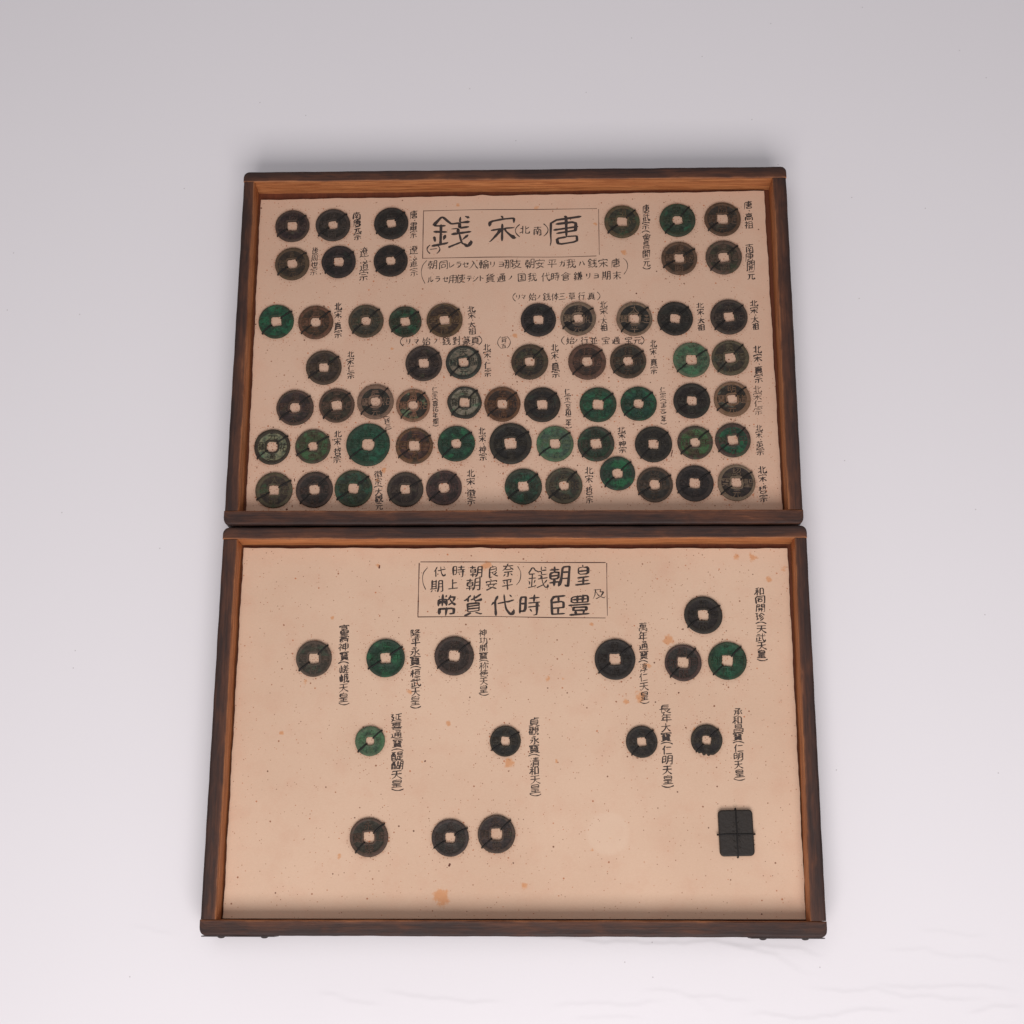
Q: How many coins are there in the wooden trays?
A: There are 76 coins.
